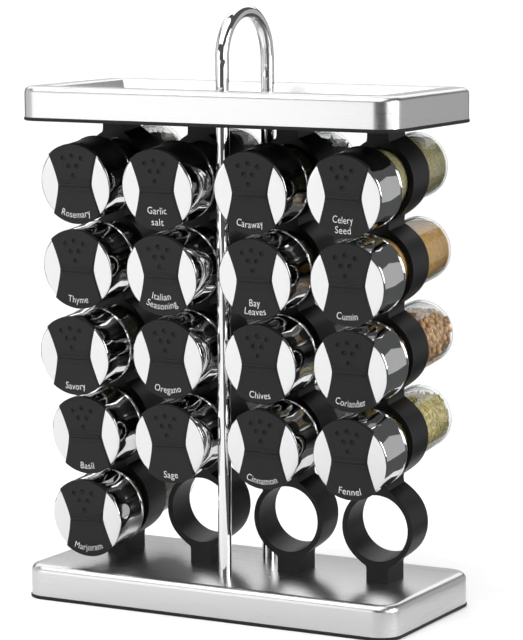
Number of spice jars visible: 17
